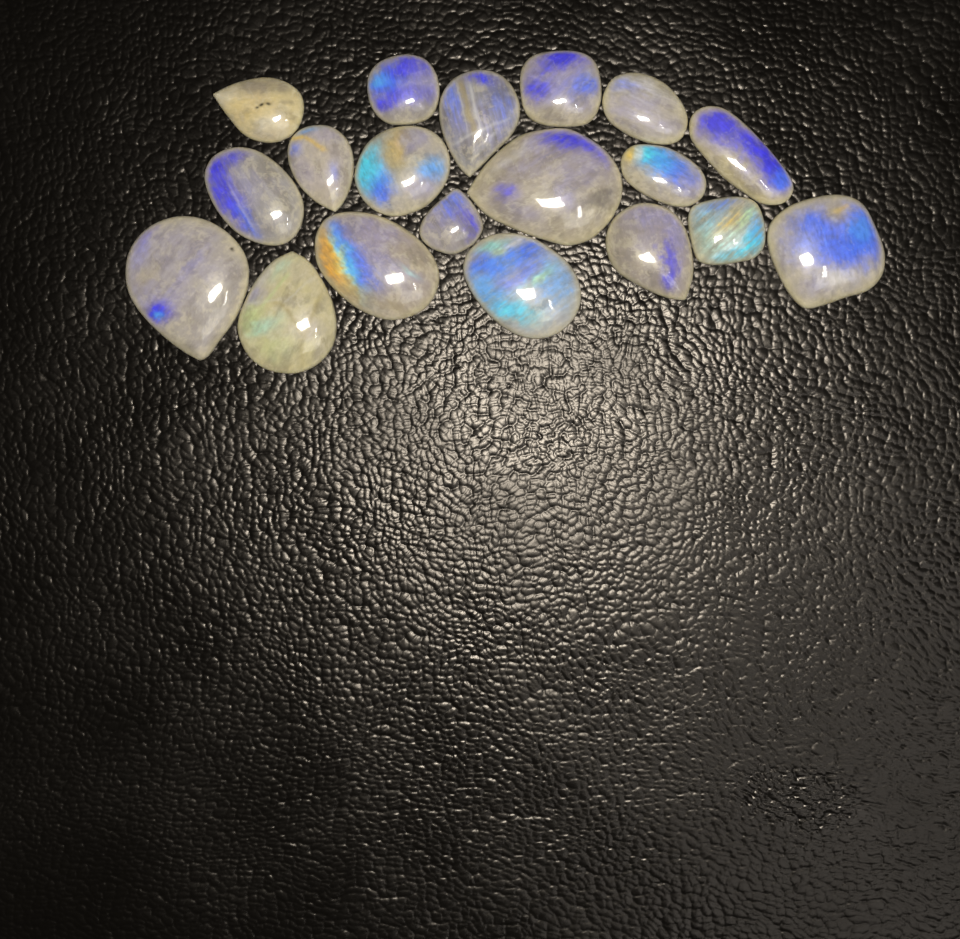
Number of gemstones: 19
